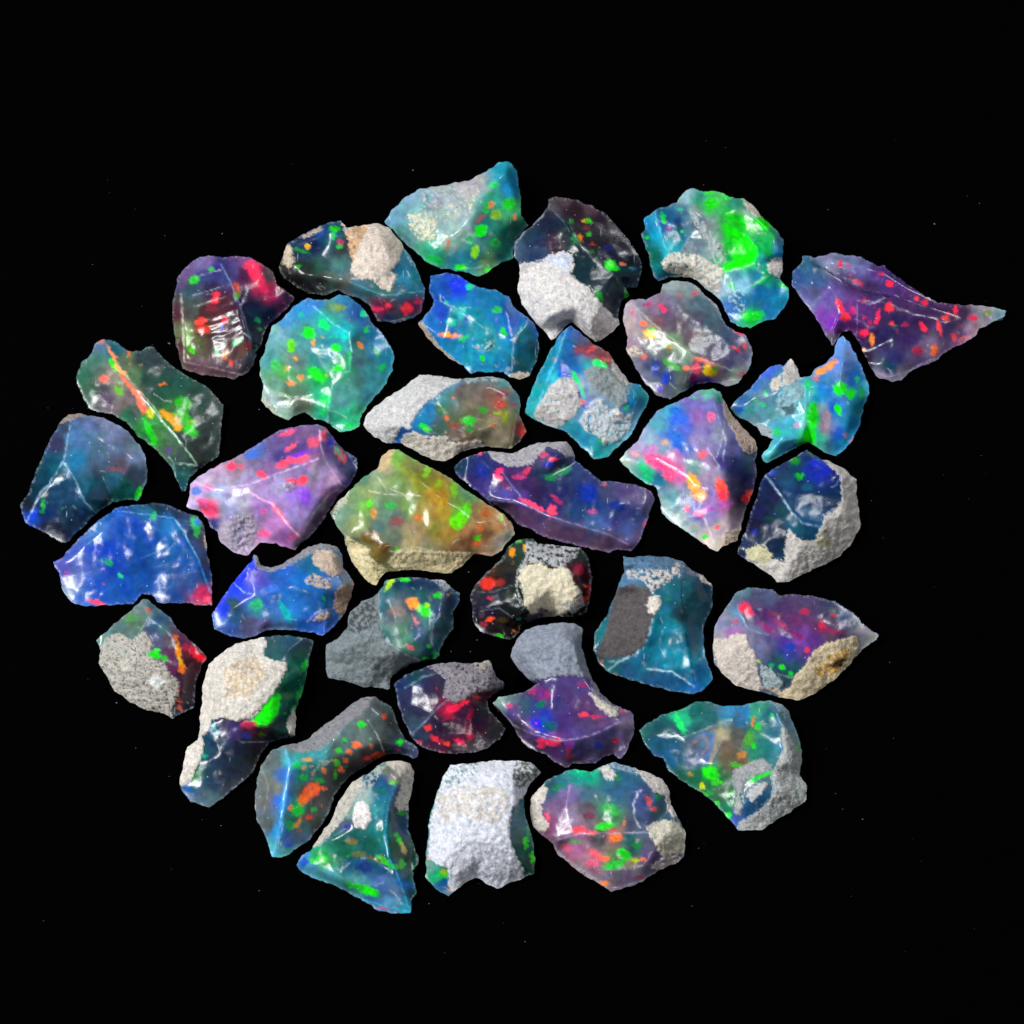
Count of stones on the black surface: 34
